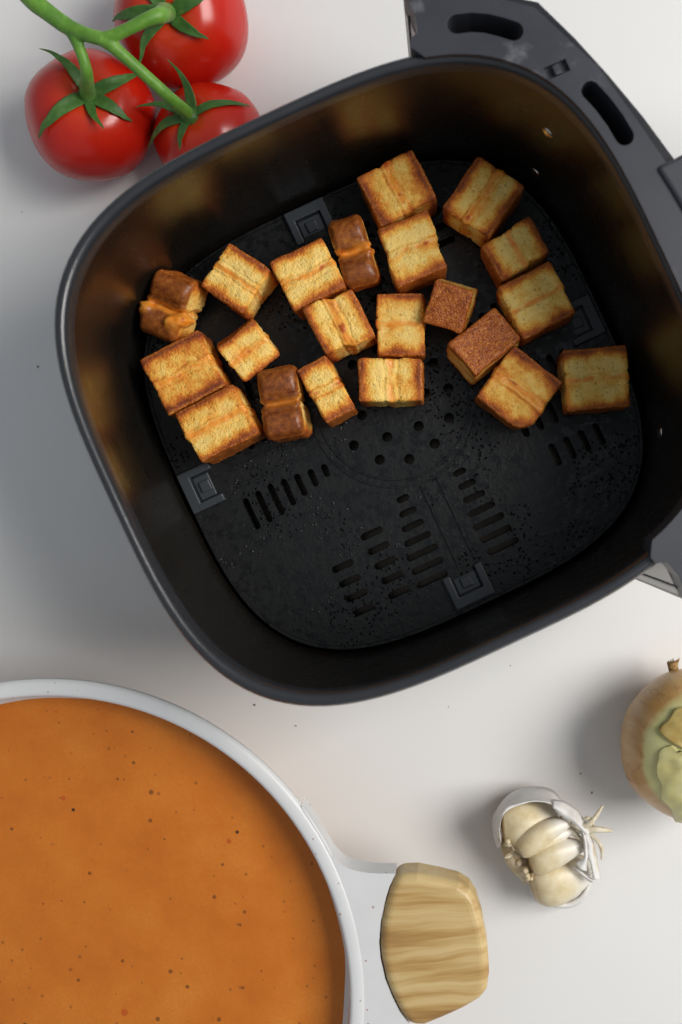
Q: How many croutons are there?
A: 21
